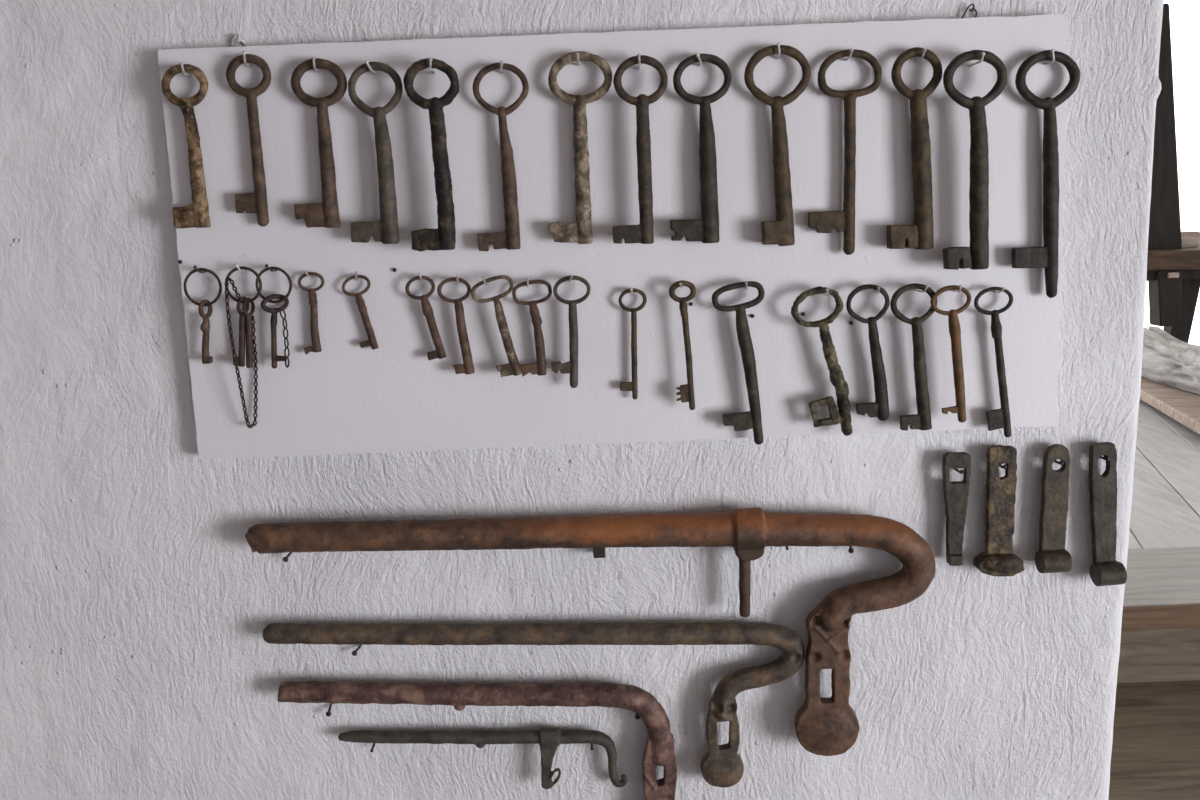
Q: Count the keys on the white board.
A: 33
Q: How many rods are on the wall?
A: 4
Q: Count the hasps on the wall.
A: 4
